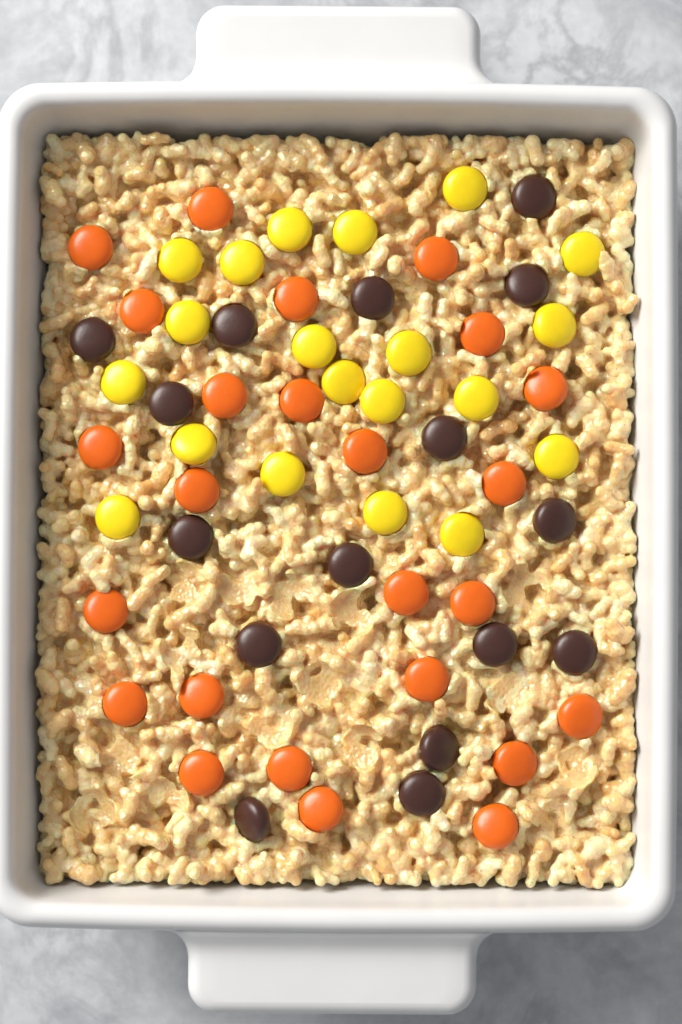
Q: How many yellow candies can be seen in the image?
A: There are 20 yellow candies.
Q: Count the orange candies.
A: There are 25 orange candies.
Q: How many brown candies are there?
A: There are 16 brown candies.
